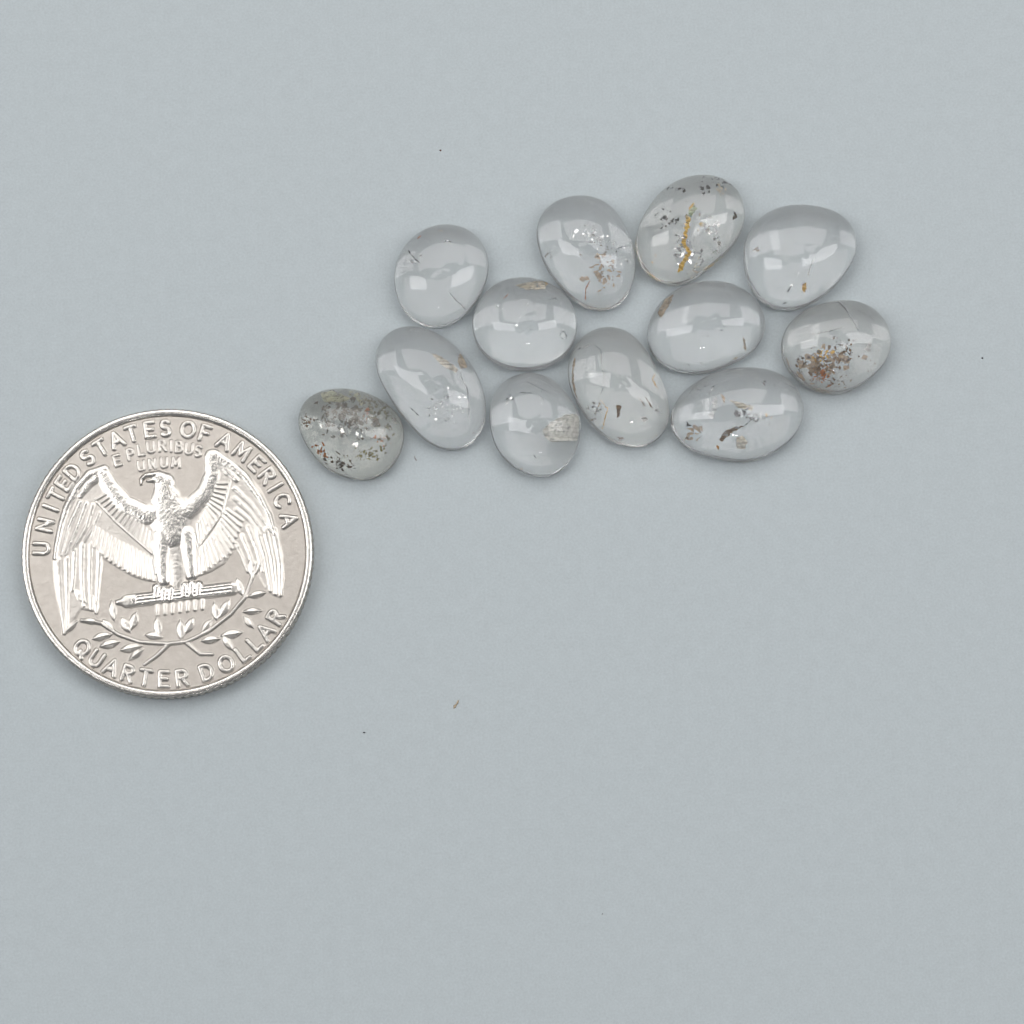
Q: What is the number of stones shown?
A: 12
